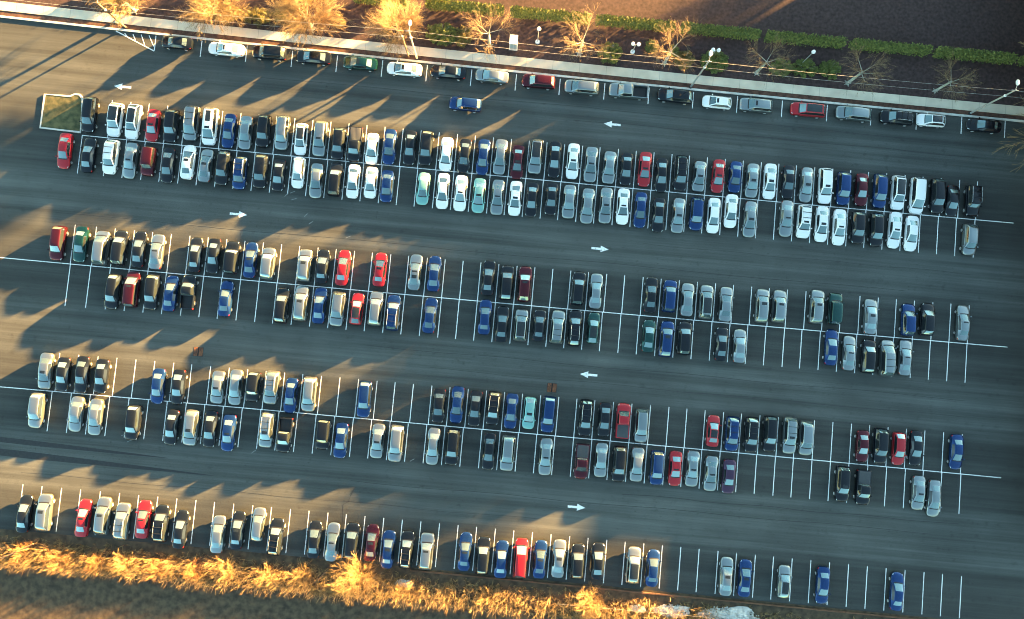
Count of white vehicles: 31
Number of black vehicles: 90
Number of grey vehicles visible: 85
